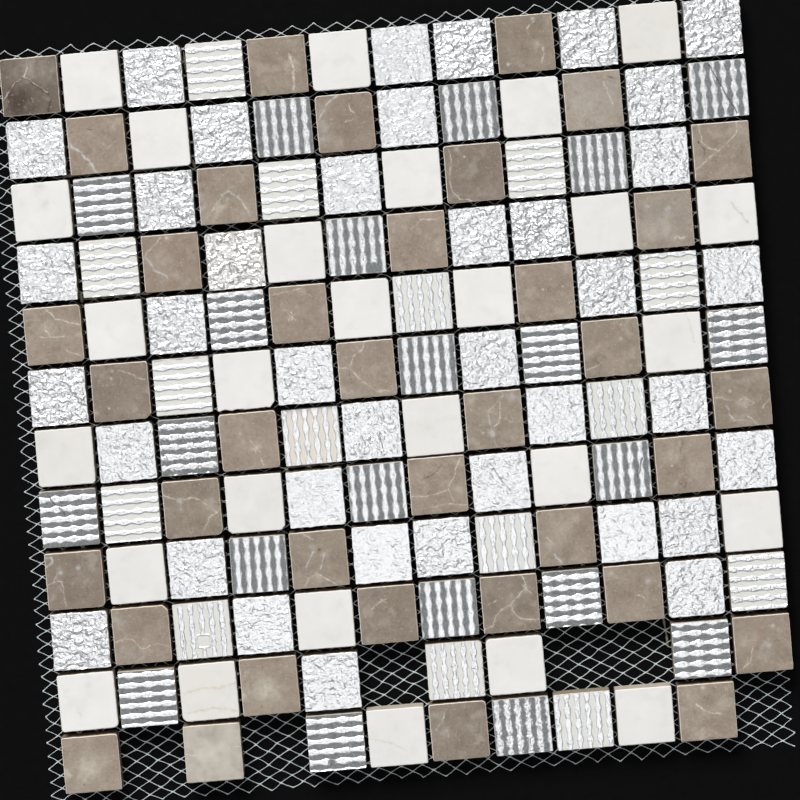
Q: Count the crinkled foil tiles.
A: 38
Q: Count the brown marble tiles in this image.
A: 37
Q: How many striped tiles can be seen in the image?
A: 36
